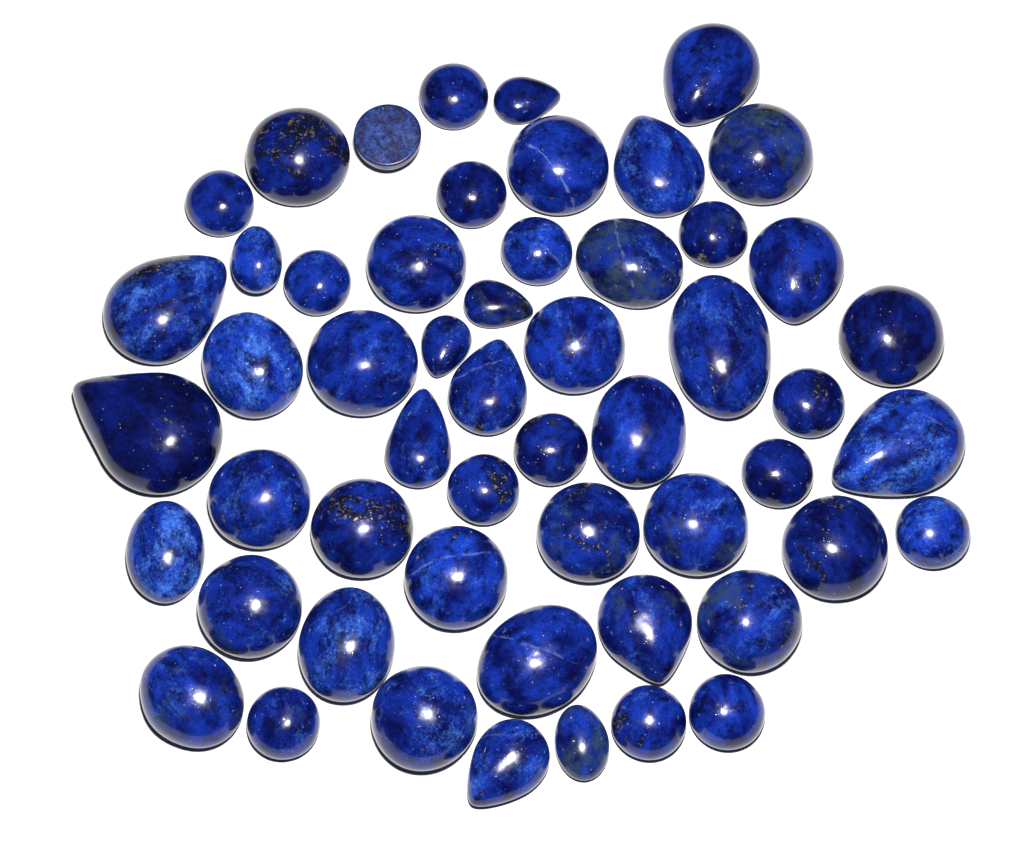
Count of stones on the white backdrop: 54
